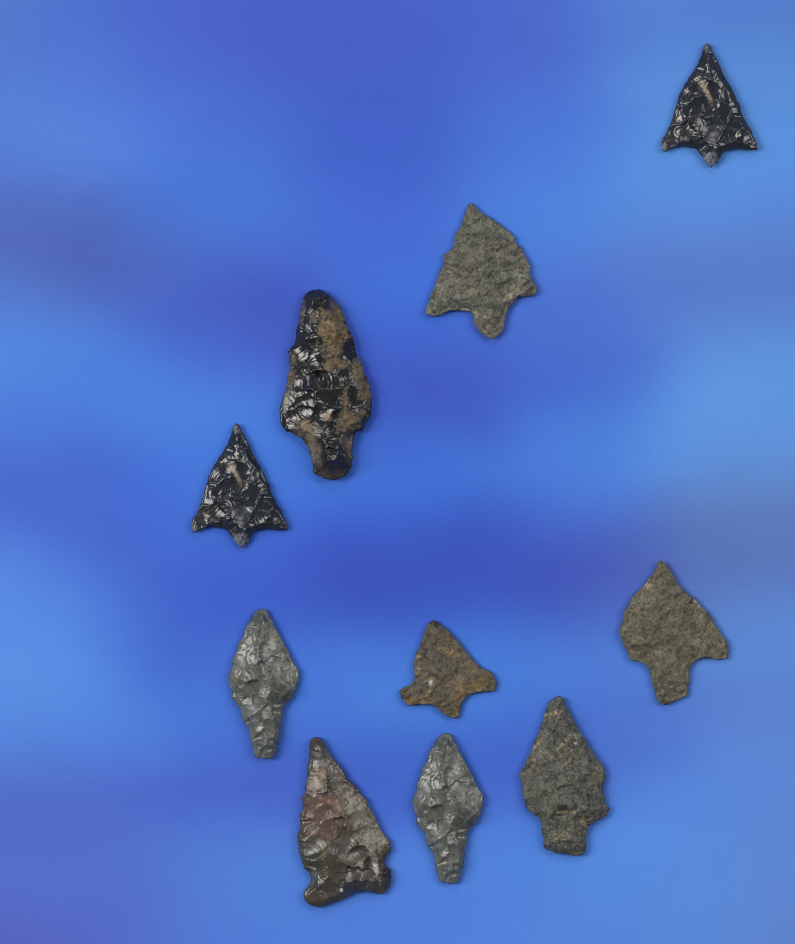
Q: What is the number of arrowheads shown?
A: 10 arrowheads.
